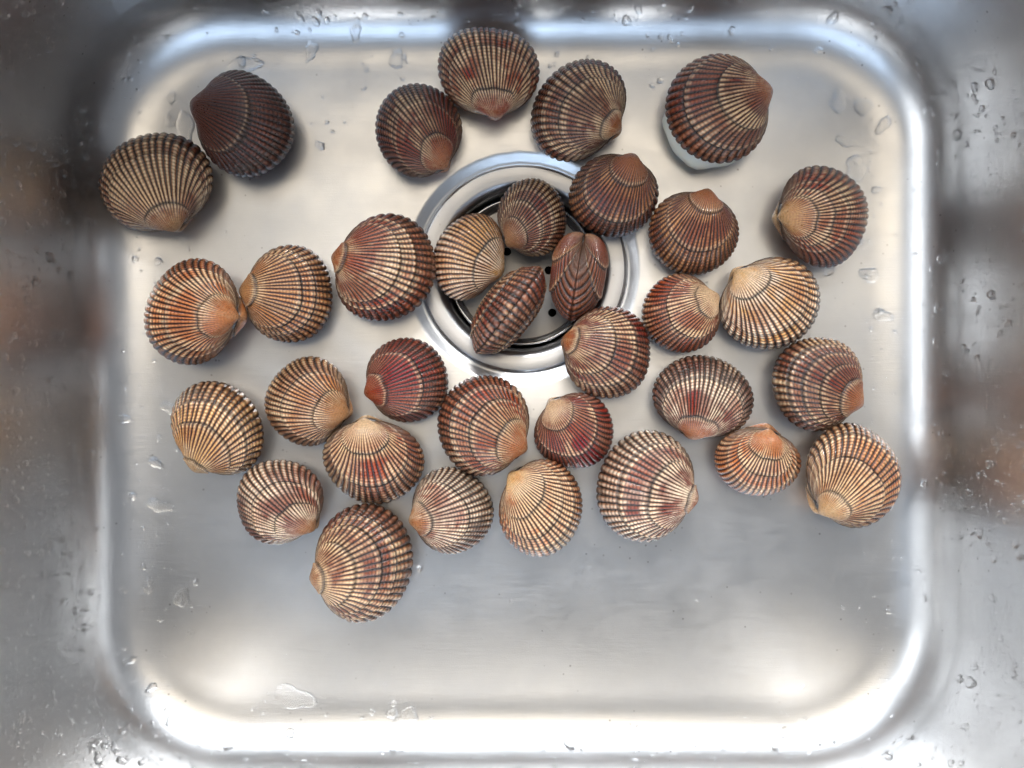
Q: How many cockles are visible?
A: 34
